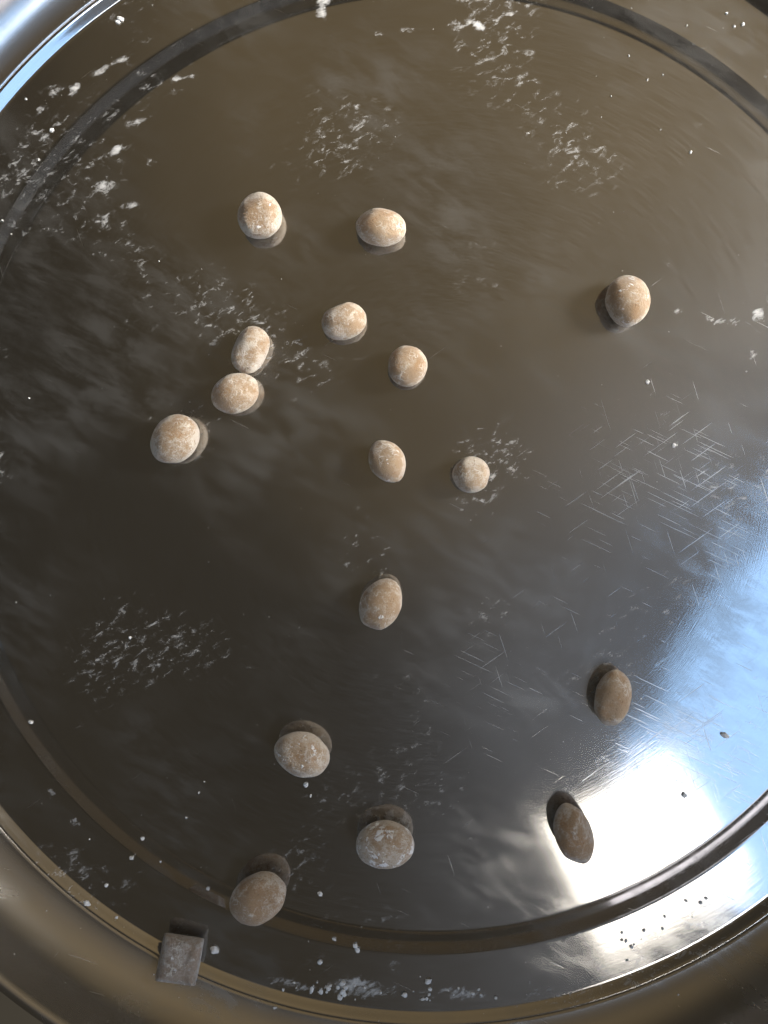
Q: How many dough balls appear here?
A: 16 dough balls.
